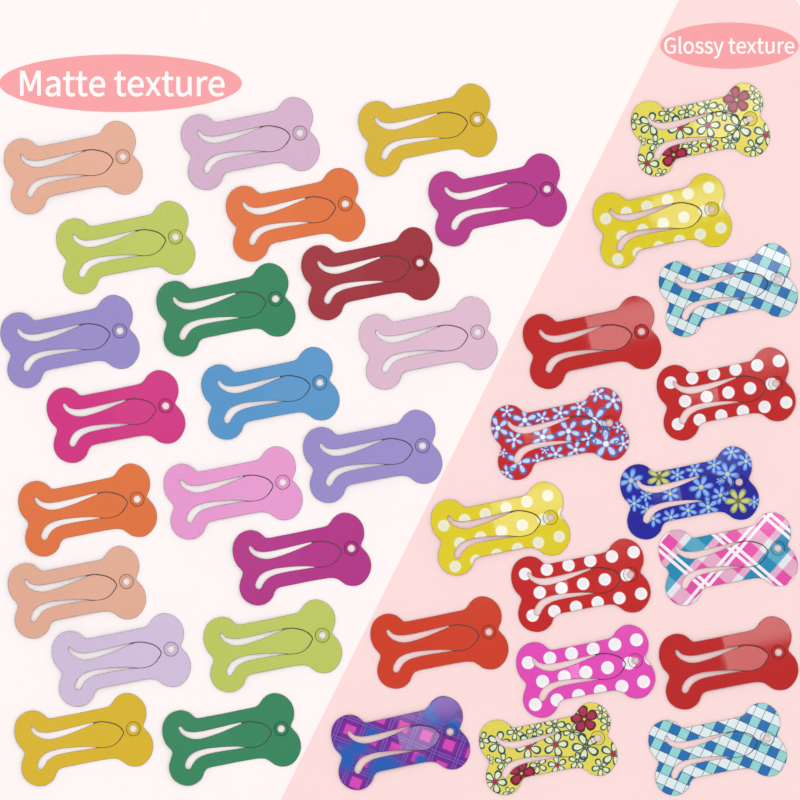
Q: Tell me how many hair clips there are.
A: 37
